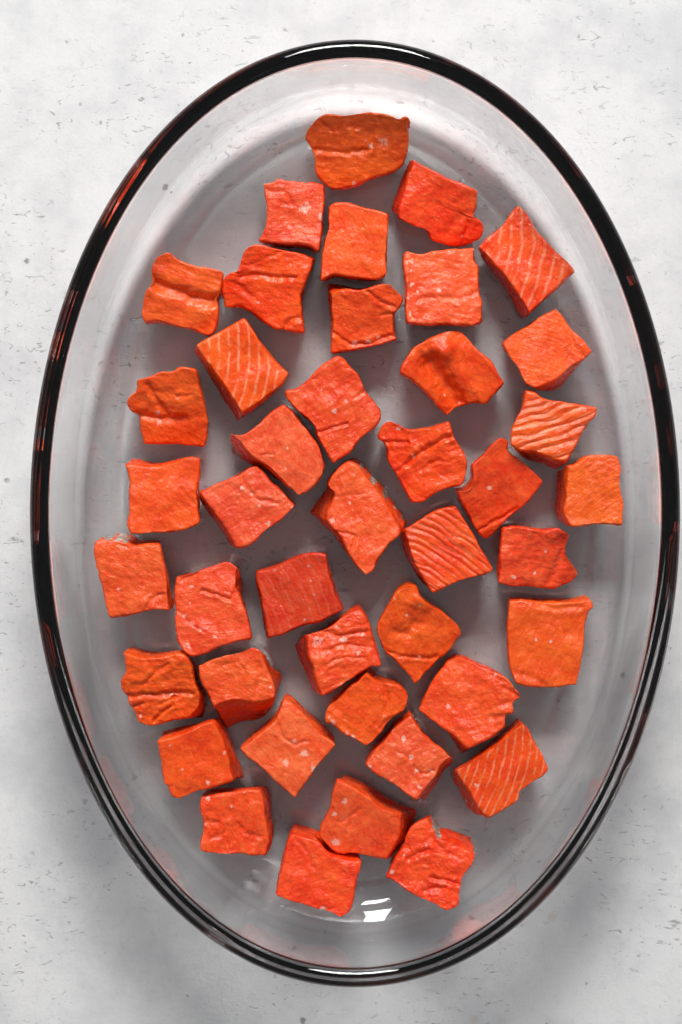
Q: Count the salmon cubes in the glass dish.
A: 42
